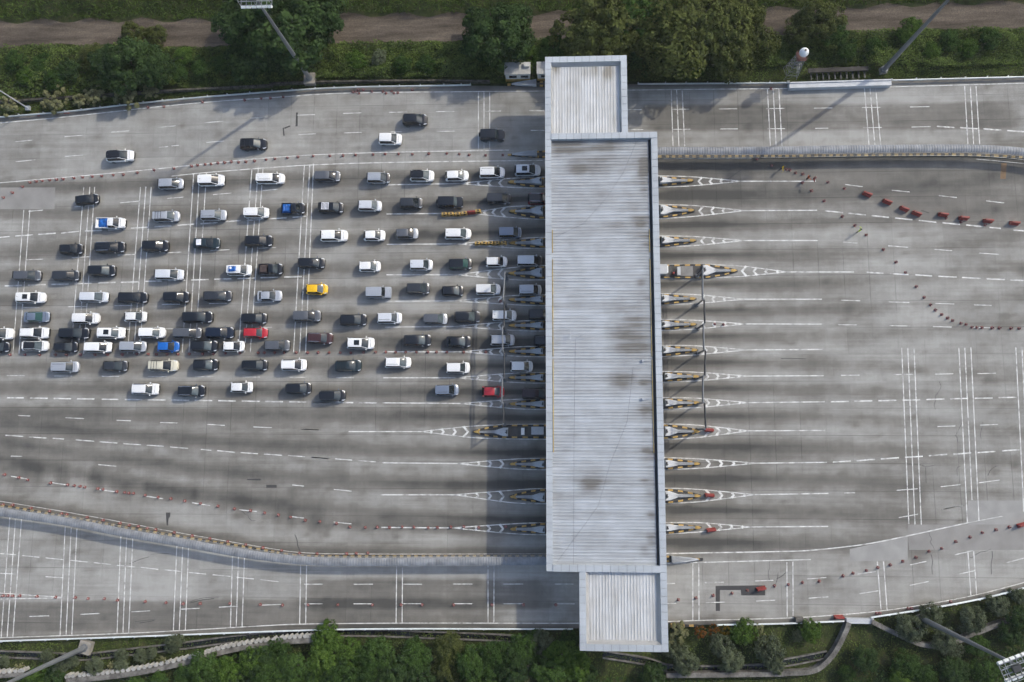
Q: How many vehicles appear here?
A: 113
